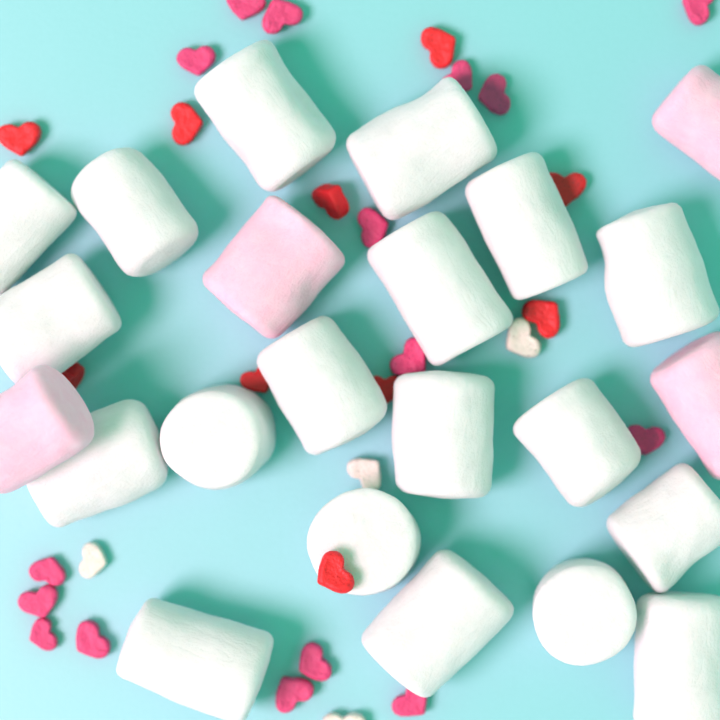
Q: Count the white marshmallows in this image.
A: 19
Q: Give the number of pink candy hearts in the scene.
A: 16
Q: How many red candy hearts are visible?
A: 10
